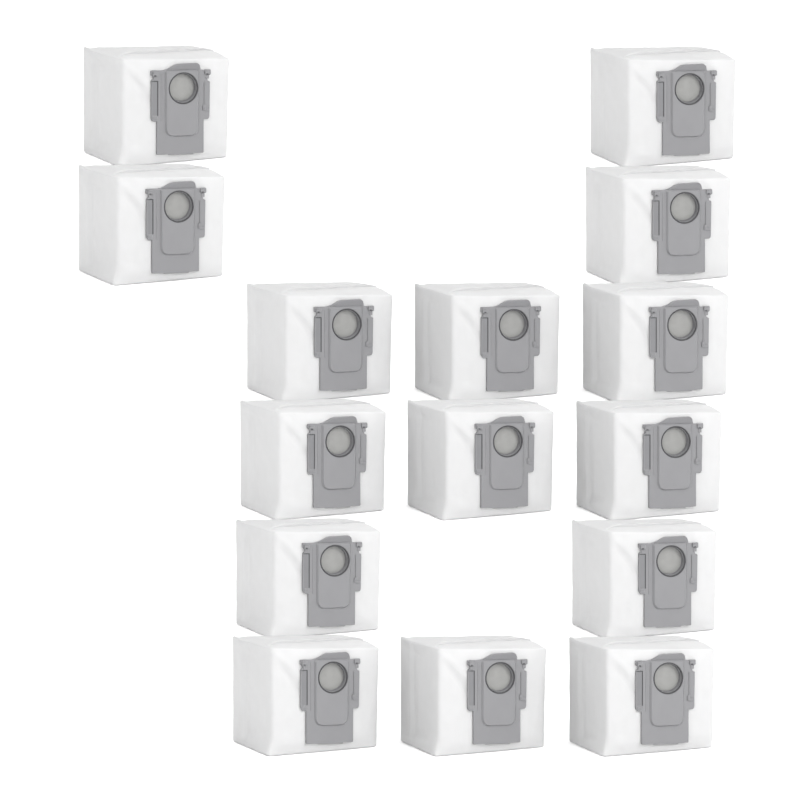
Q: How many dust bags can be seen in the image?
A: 15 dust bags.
